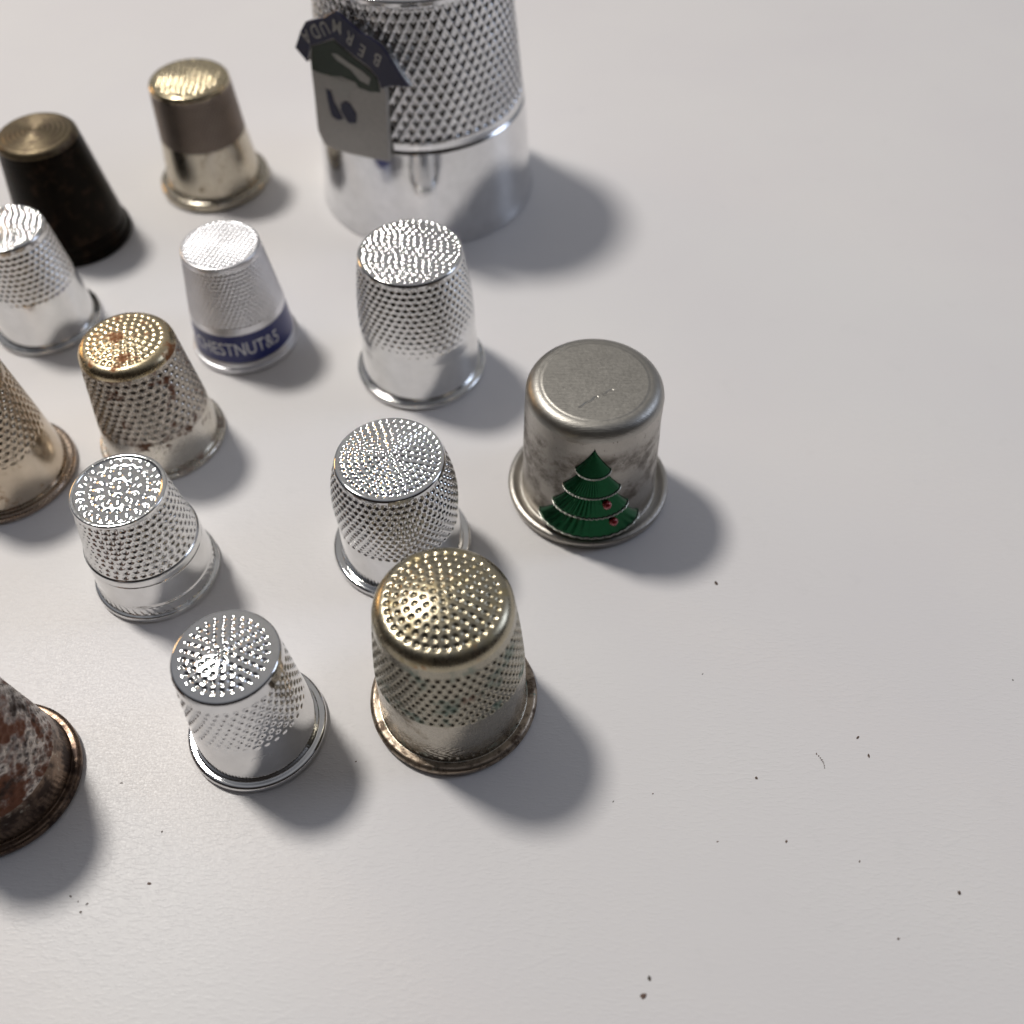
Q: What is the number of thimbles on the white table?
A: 14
